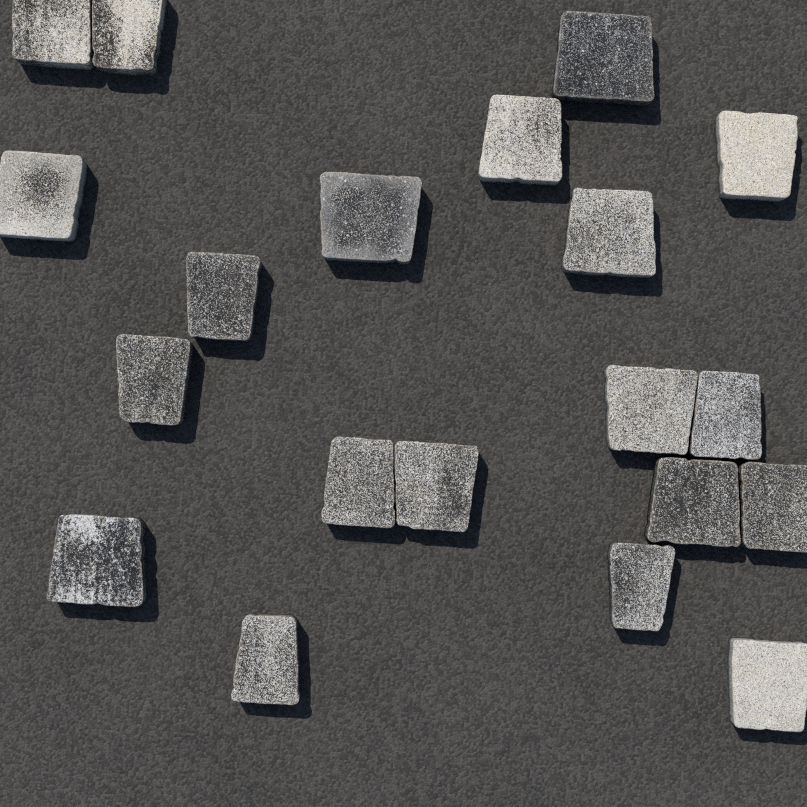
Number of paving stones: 20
